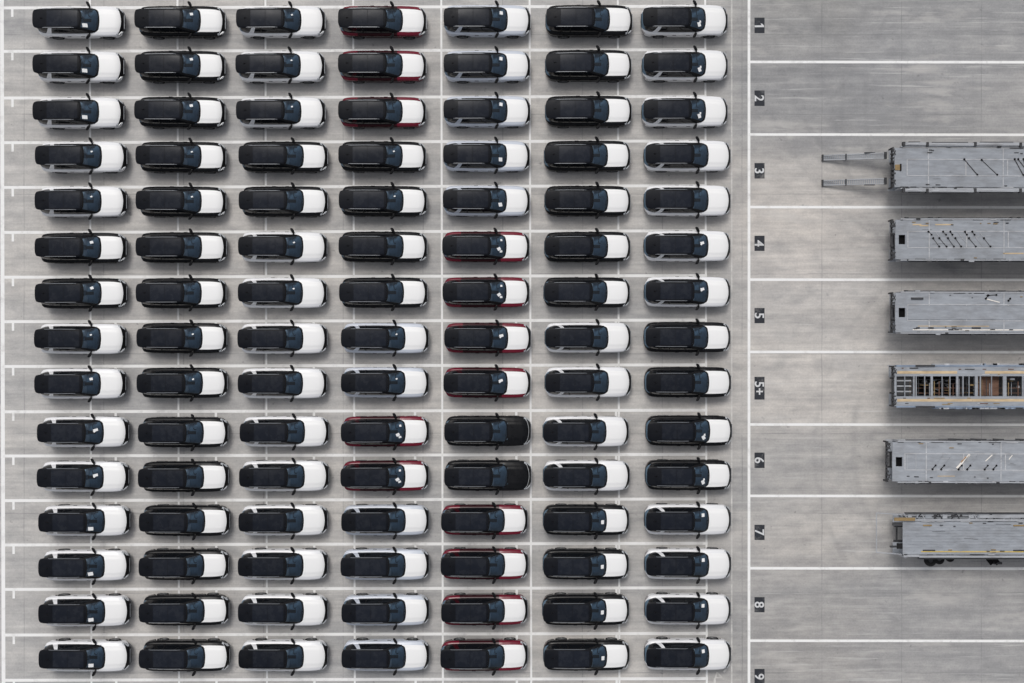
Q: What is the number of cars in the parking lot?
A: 105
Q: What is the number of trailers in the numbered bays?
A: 6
